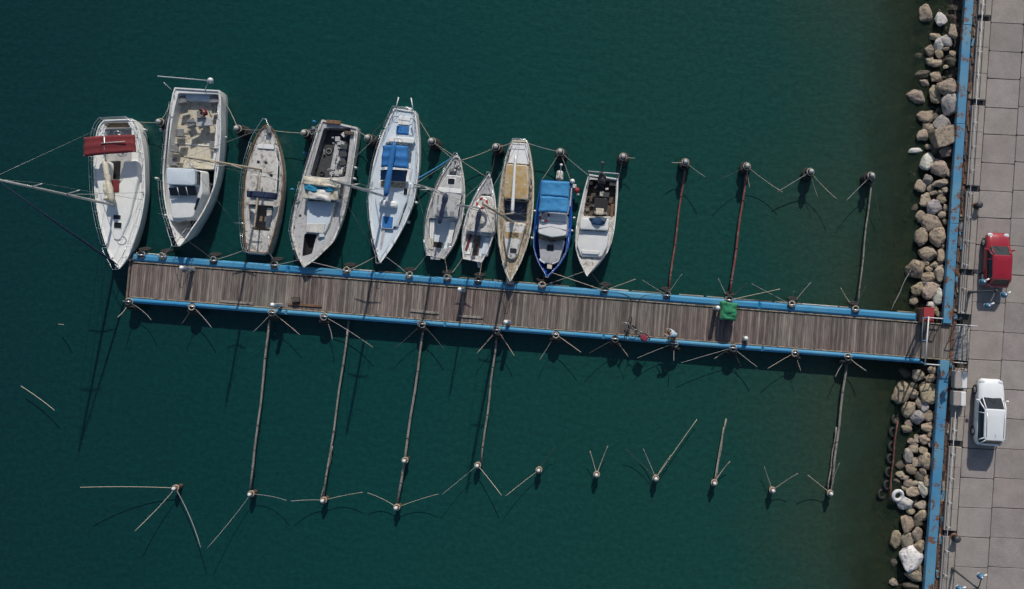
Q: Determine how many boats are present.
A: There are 10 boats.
